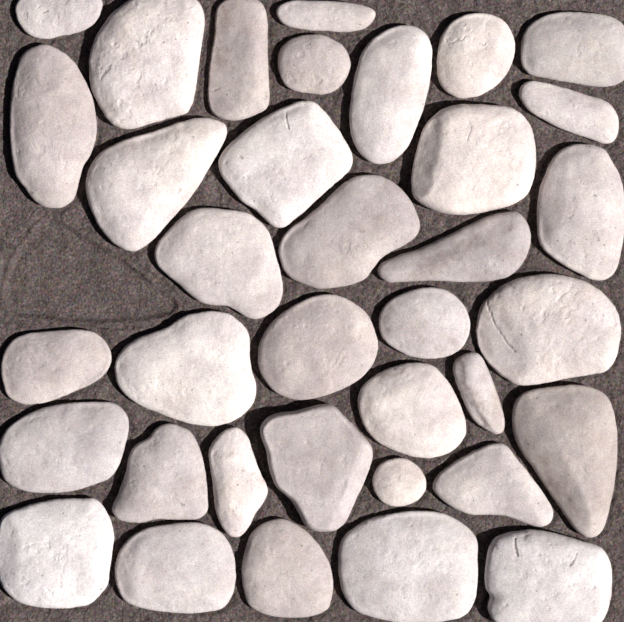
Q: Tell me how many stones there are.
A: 36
